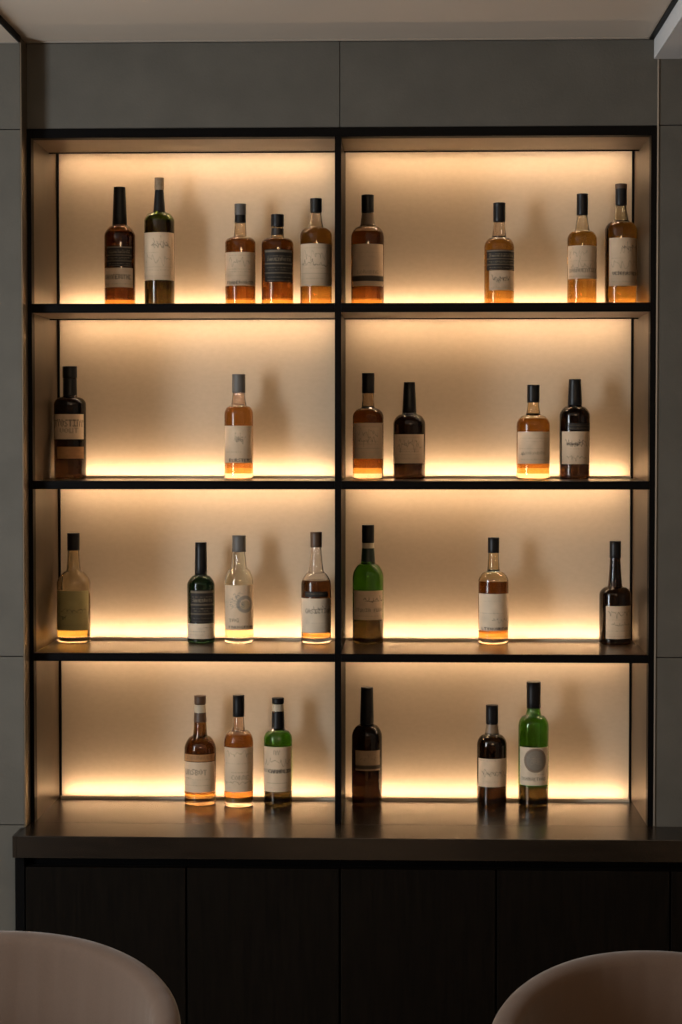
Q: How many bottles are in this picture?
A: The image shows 28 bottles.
